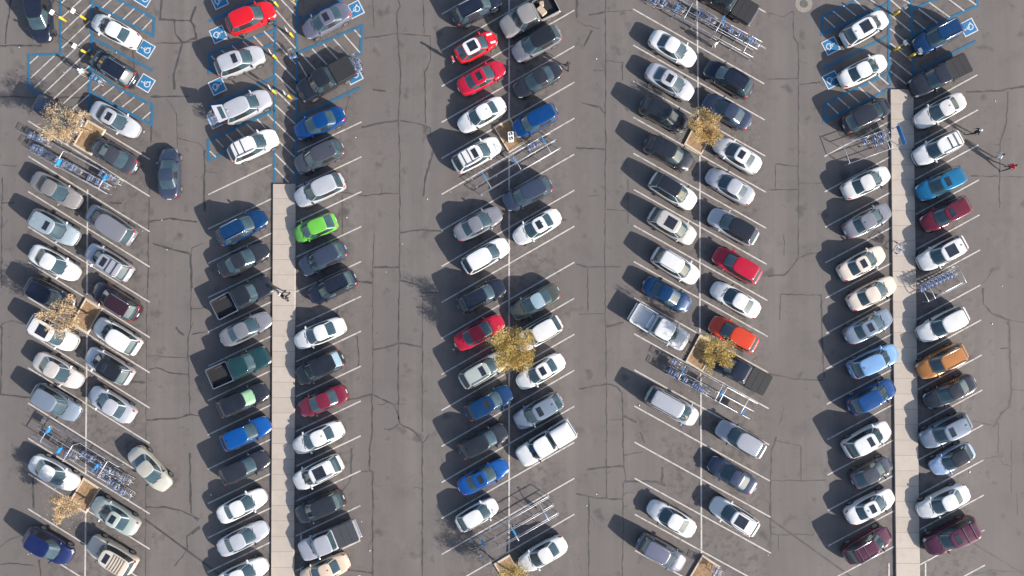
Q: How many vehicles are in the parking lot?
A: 135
